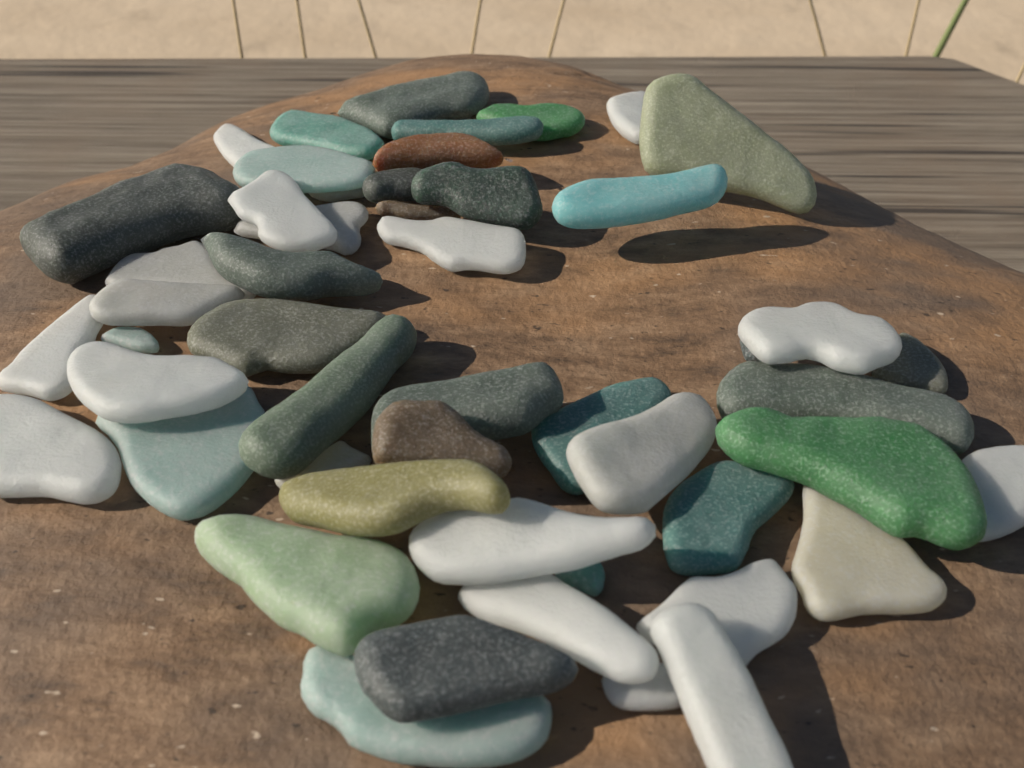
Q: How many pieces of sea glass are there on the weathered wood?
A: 51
